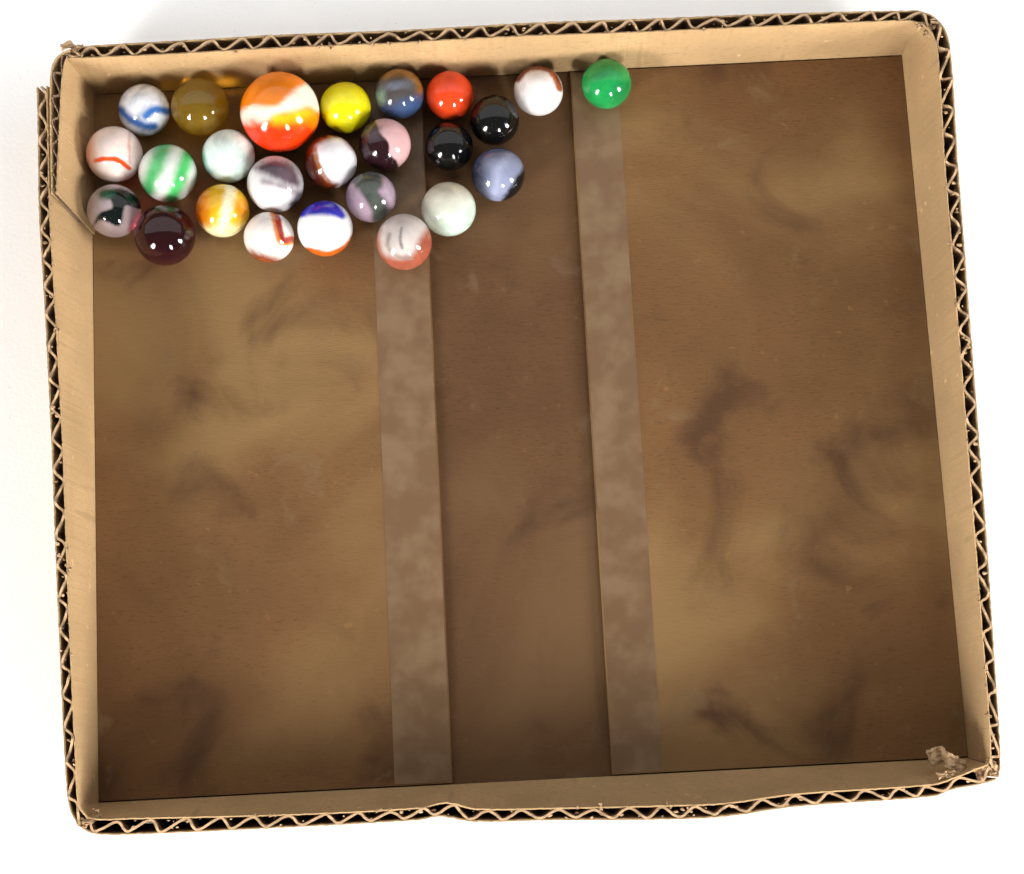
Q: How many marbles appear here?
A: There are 25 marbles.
